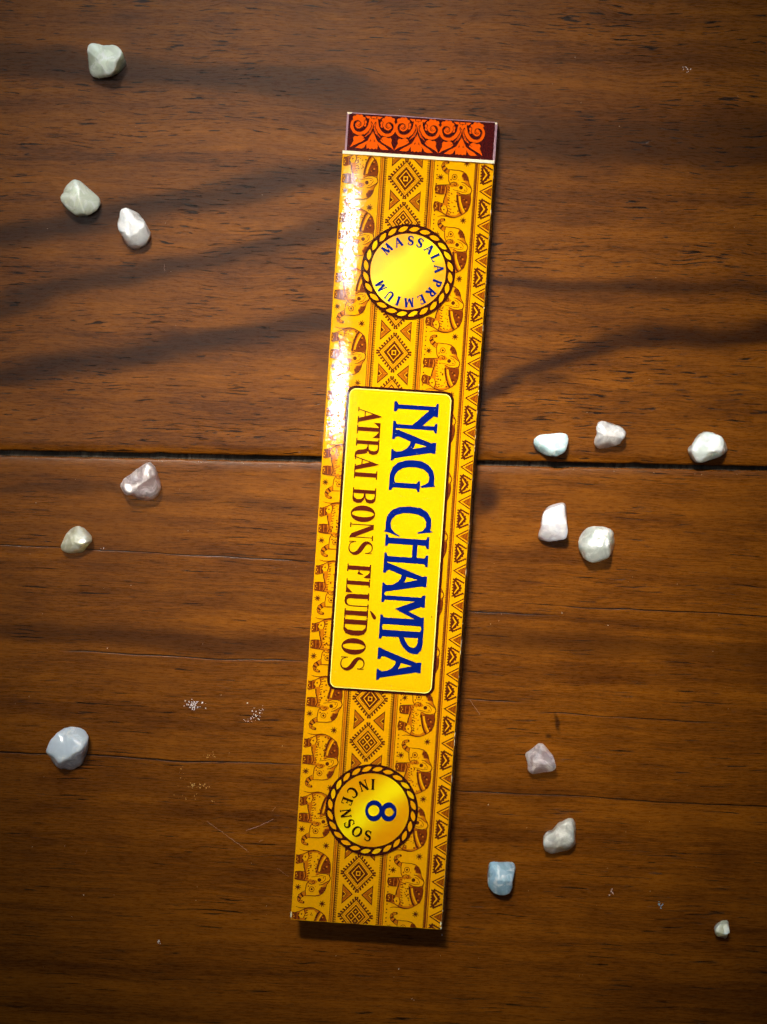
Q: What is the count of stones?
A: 15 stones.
